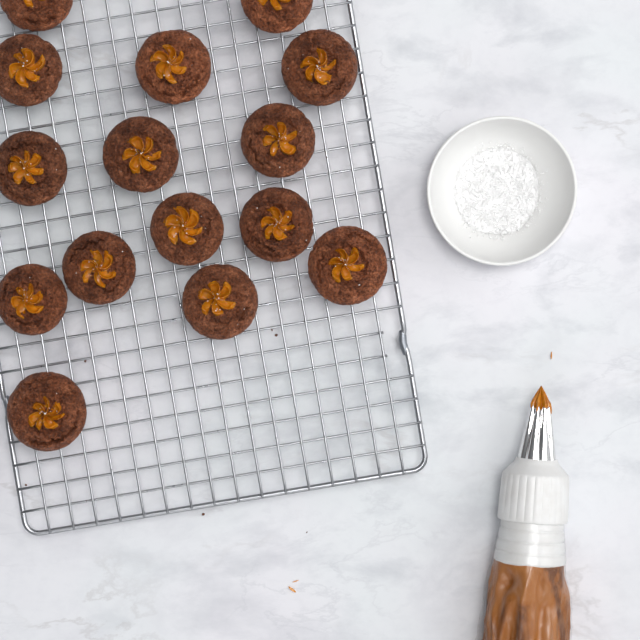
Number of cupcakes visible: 15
